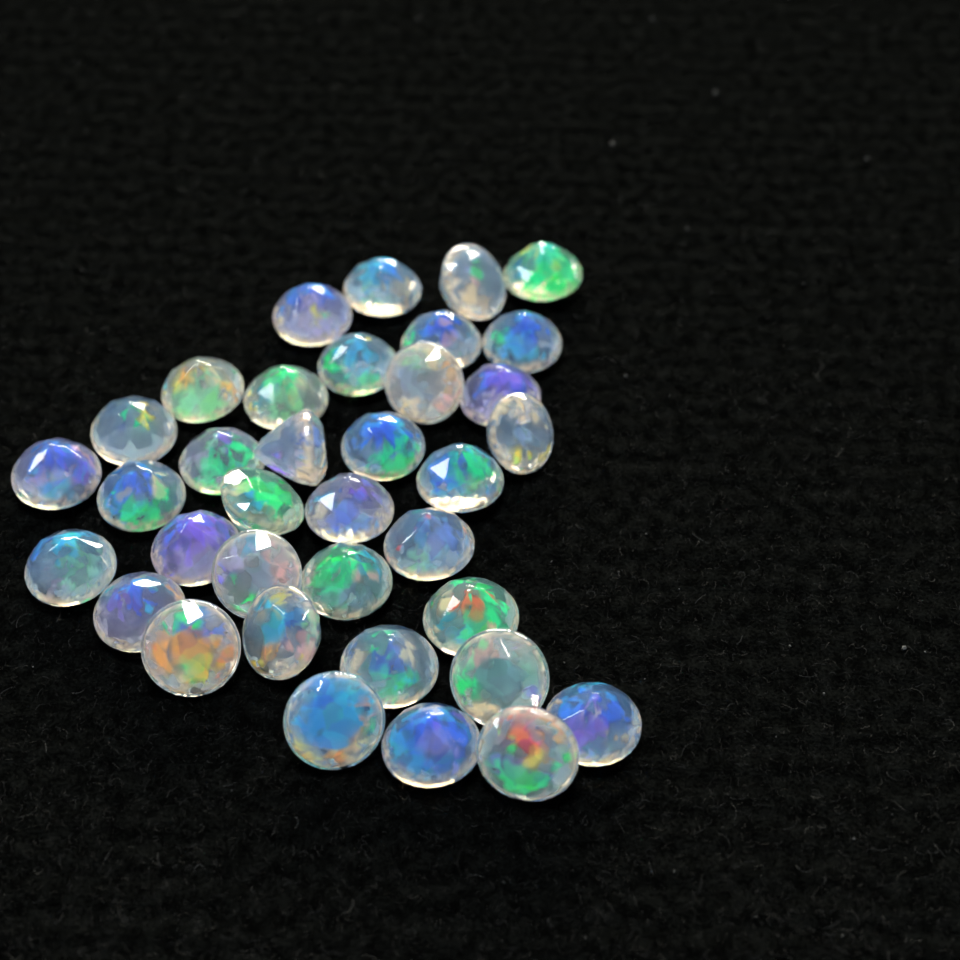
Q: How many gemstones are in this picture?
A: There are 36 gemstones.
